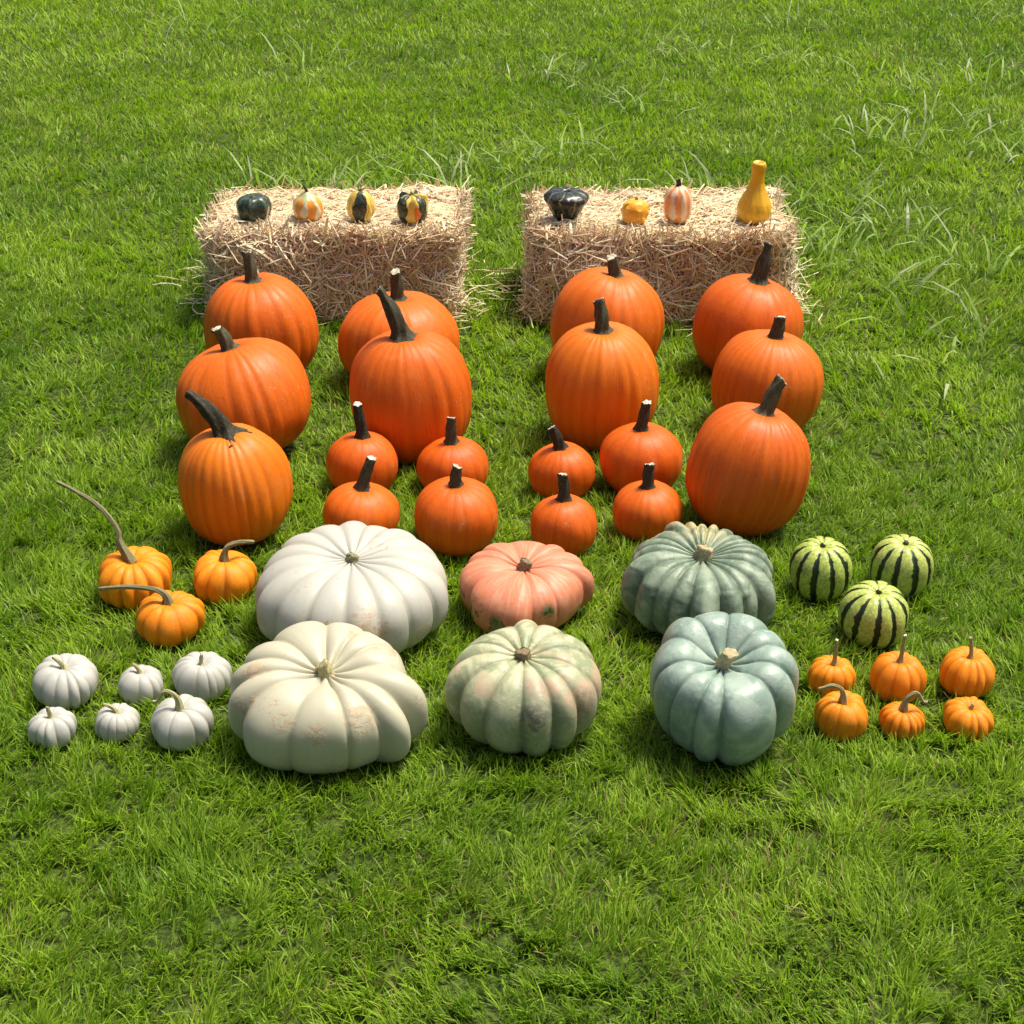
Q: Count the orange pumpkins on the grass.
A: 27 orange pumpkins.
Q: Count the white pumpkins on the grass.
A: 8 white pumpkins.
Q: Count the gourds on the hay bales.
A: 8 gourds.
